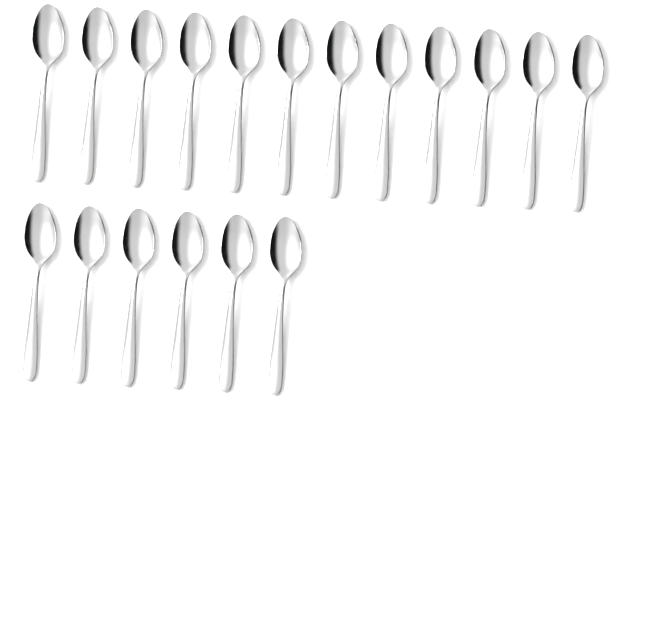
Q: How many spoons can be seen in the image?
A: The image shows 18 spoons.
